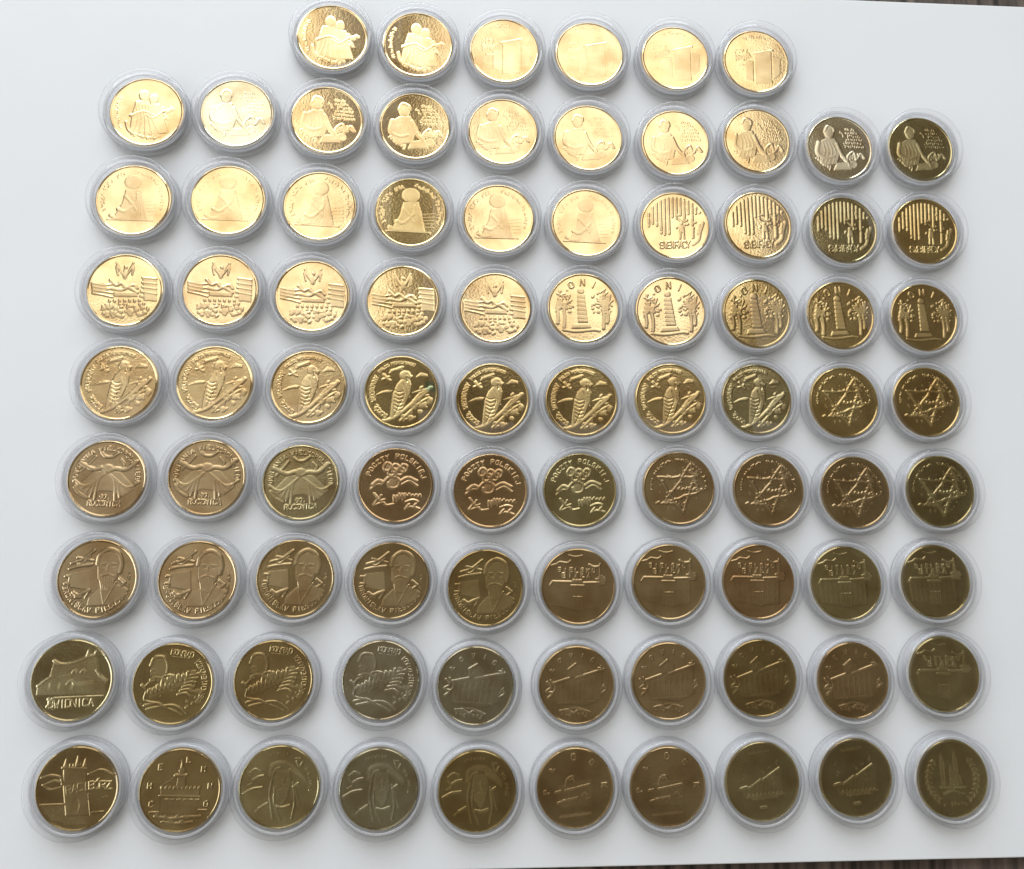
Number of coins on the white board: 86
